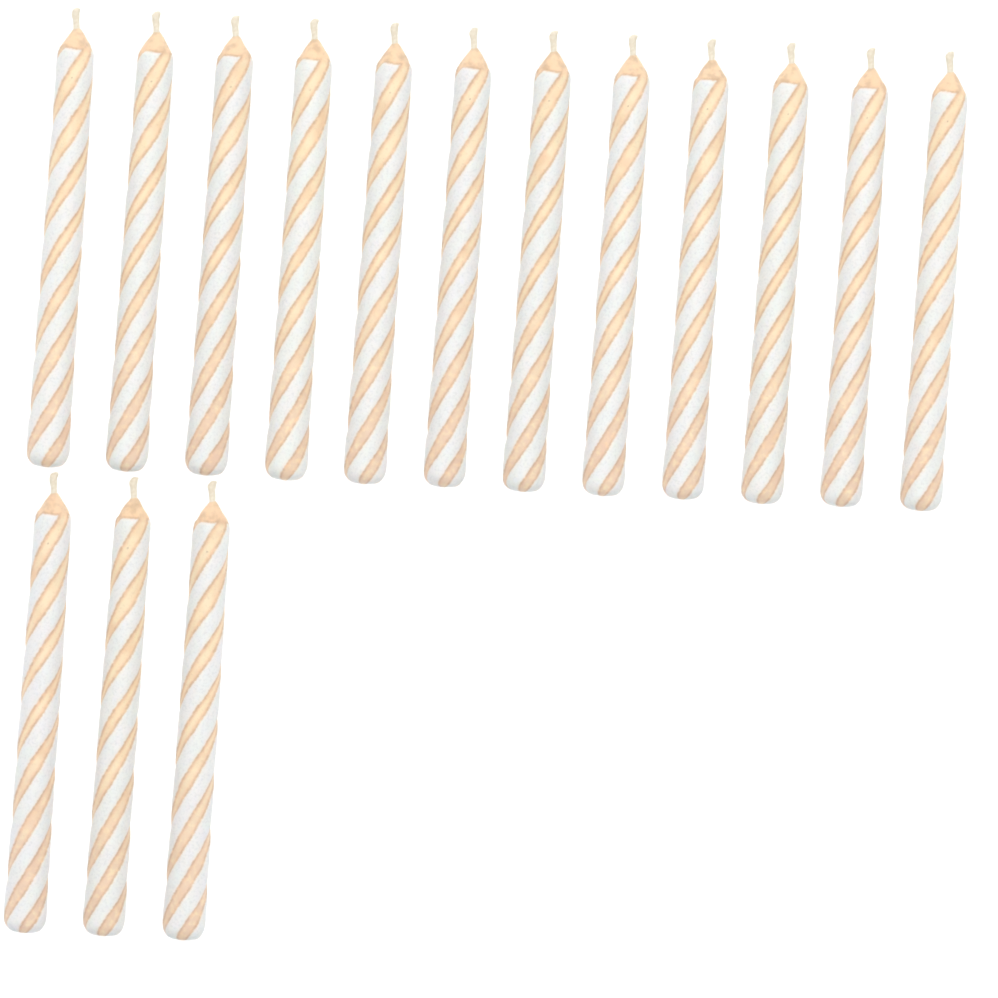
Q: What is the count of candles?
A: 15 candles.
